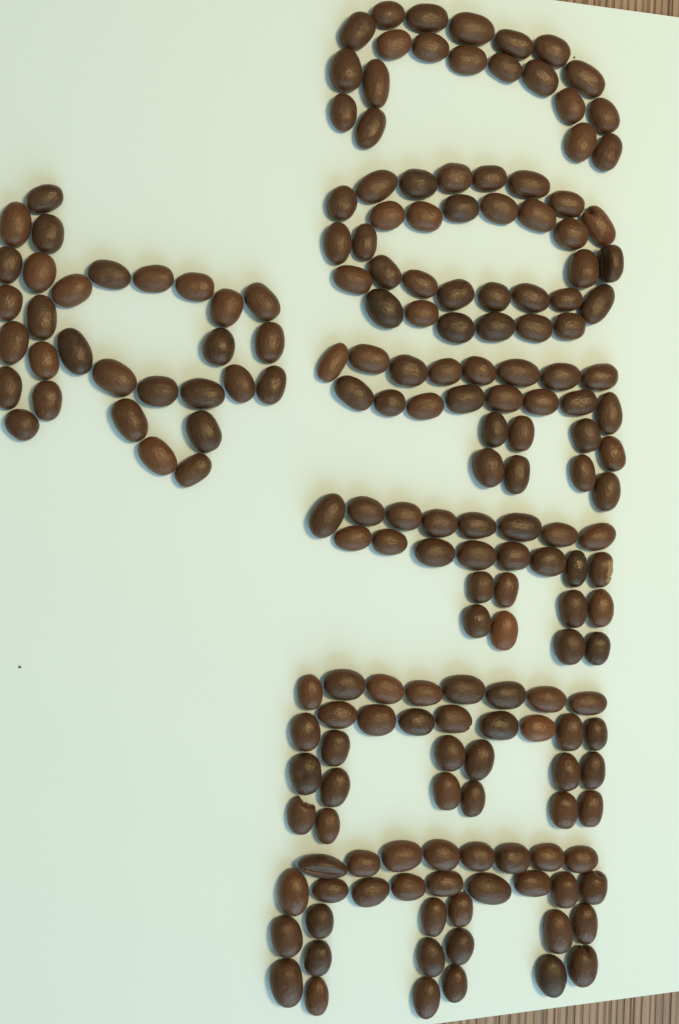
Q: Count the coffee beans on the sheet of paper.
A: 192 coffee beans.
